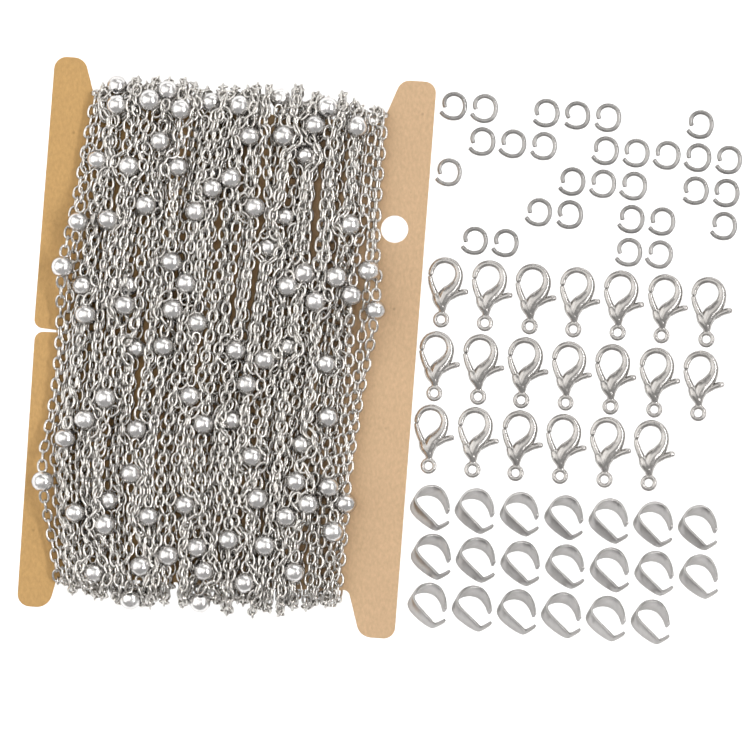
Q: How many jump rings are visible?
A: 29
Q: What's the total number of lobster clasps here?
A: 20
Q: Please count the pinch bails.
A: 20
